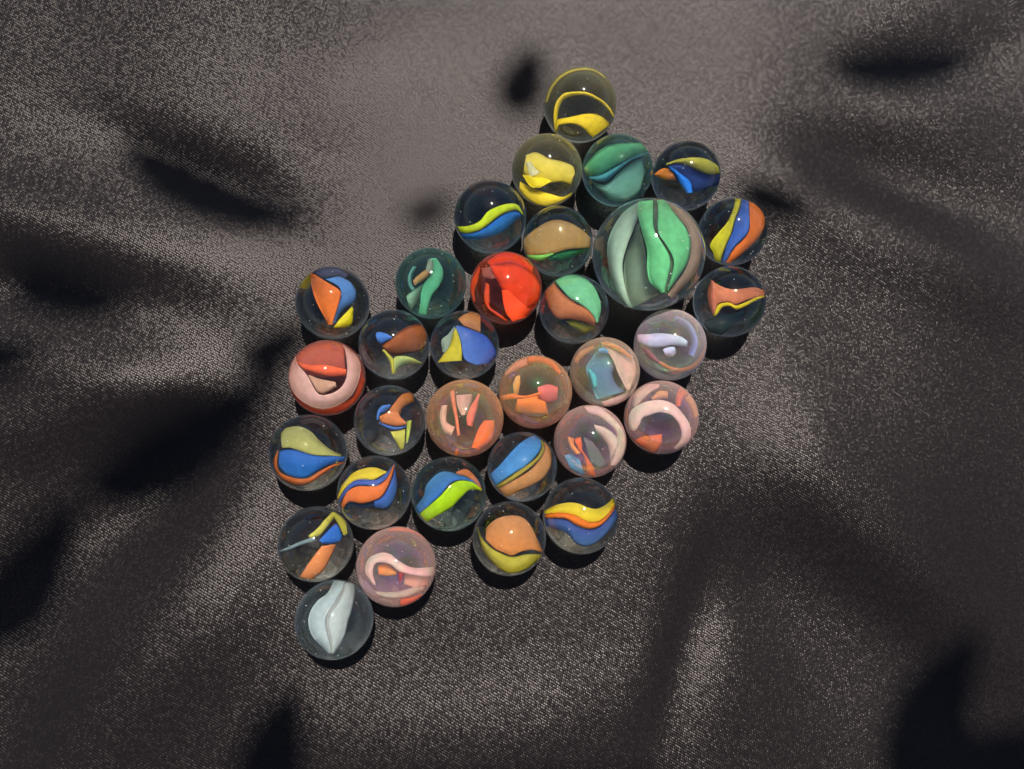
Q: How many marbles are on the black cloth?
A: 32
